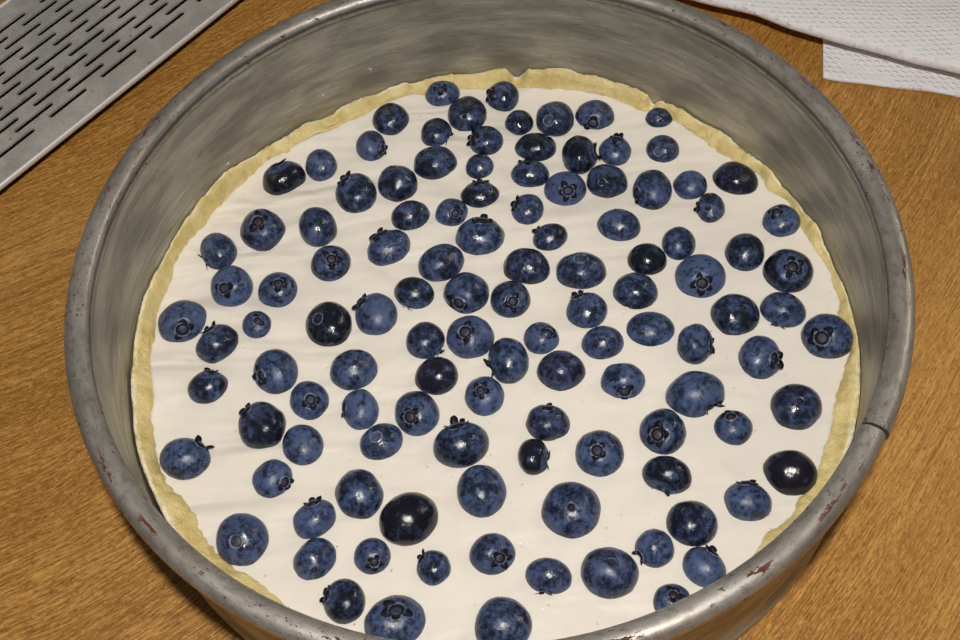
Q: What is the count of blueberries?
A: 117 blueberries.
